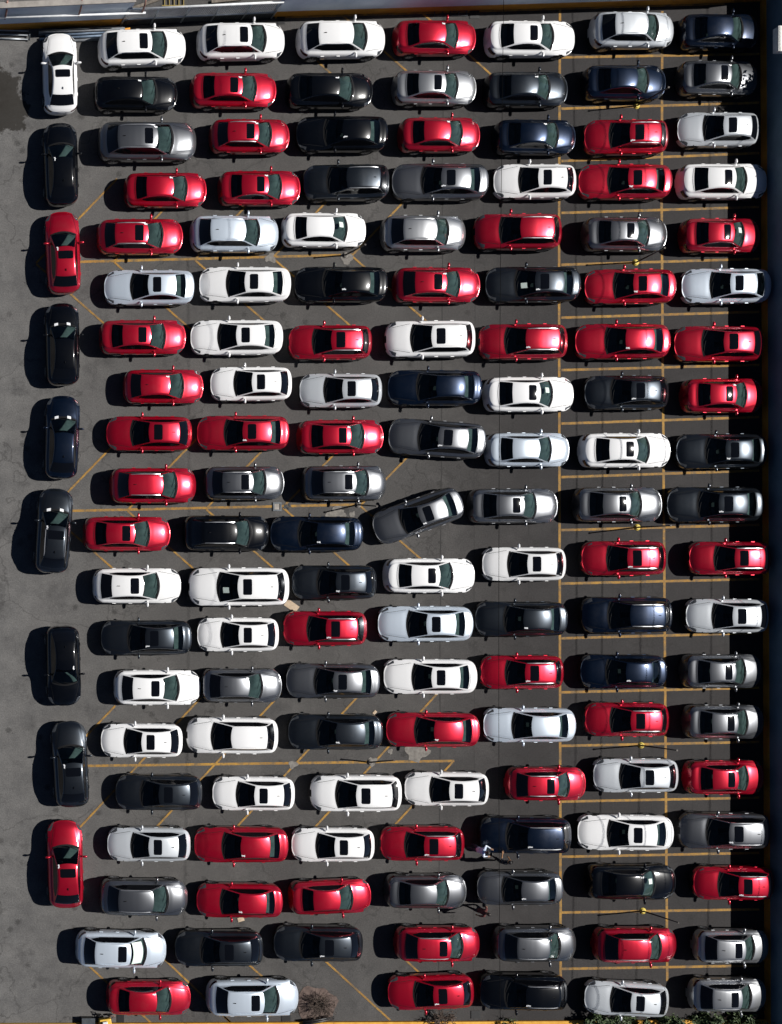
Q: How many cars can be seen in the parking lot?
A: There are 144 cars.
